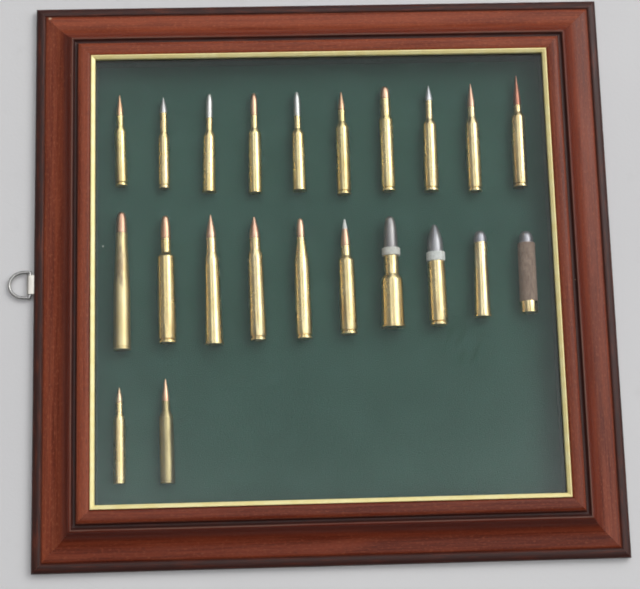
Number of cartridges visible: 22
